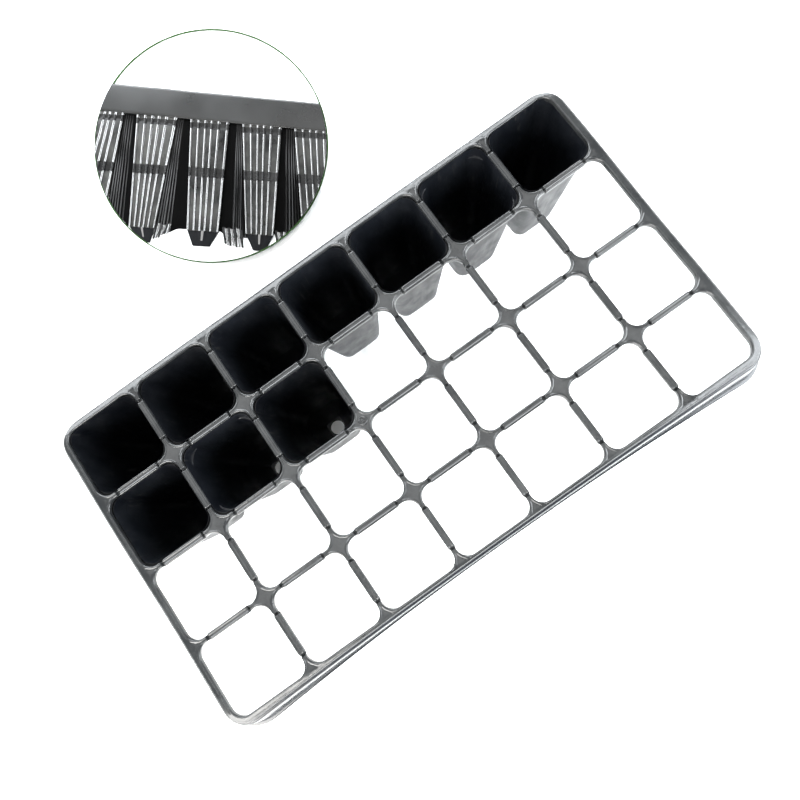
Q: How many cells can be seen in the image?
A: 10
